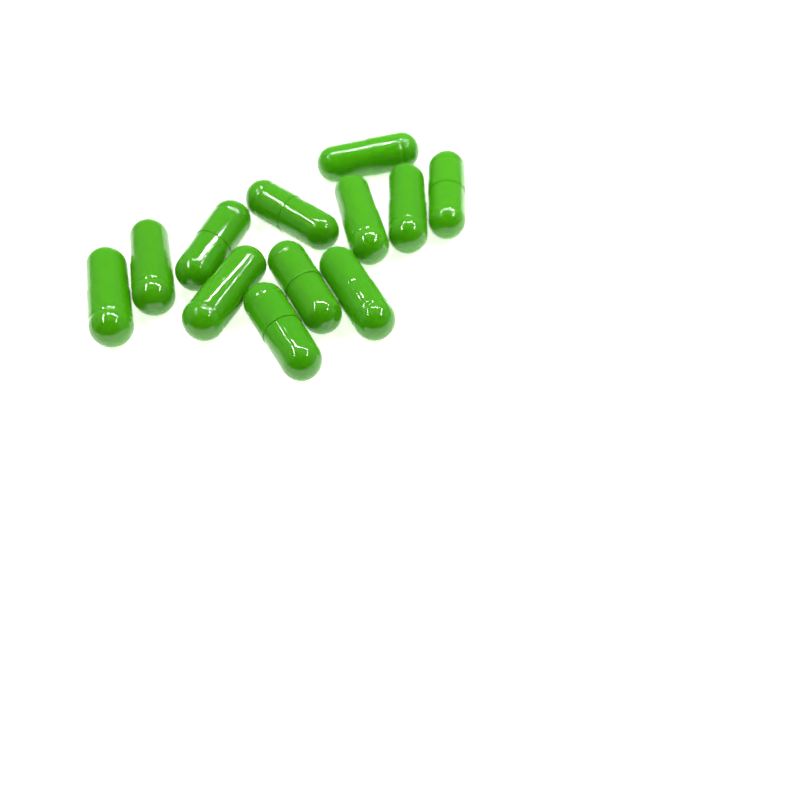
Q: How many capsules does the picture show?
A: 12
